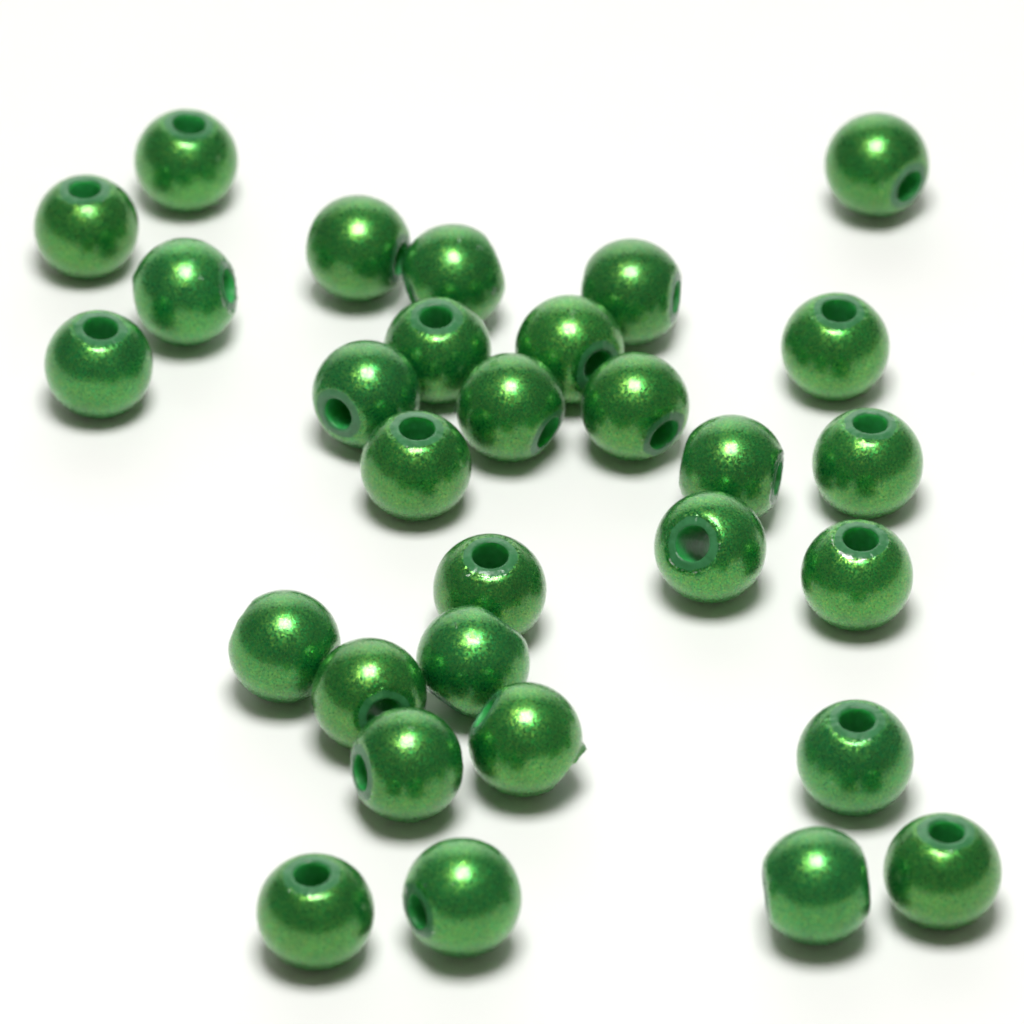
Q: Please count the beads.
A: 30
